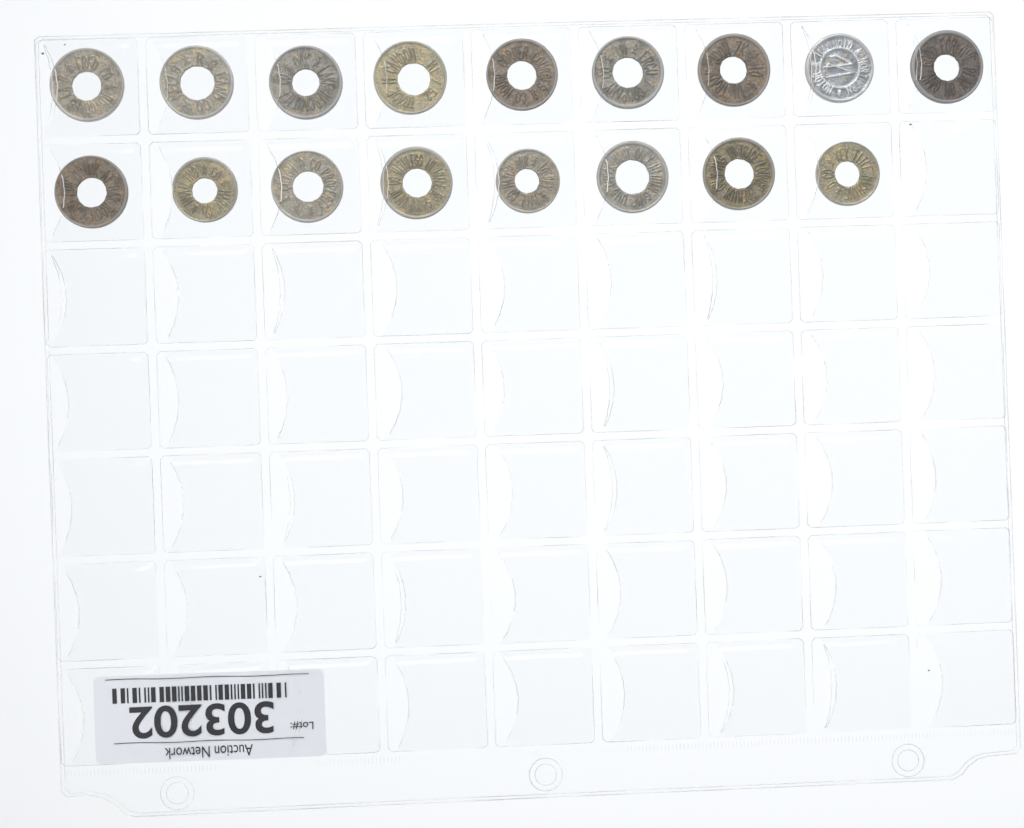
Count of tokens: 17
